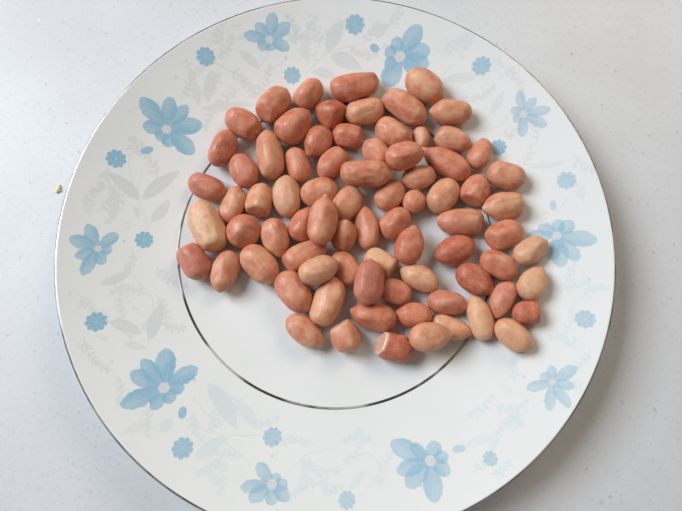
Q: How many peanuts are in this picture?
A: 78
